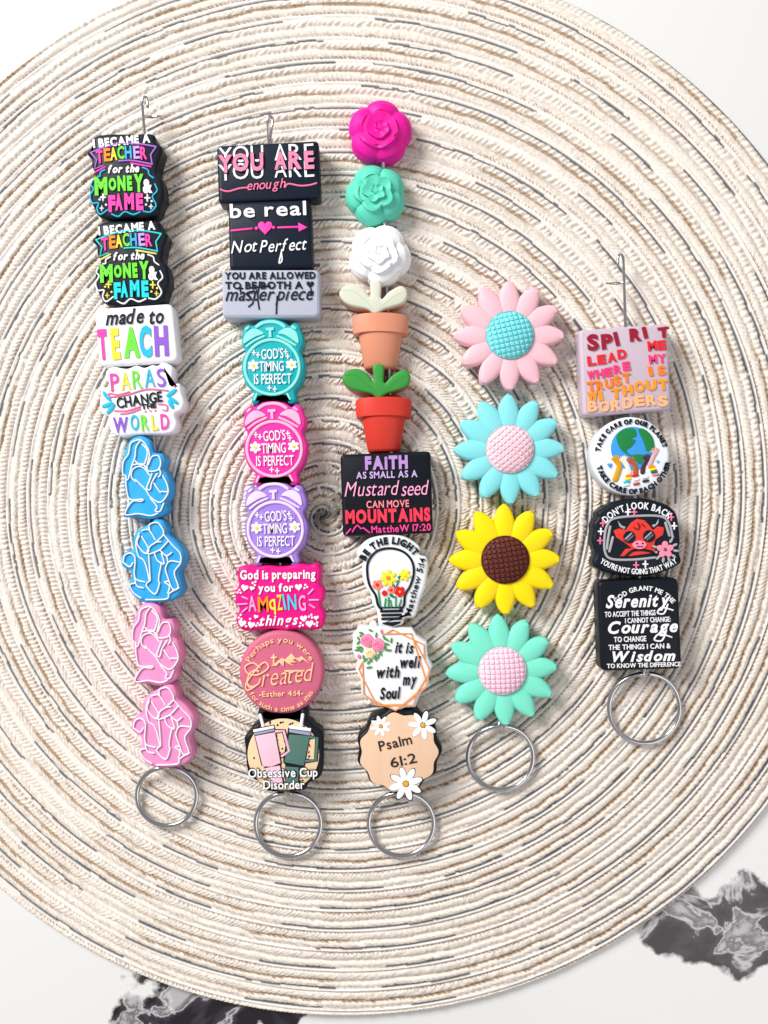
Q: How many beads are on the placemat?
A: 34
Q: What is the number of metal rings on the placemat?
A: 5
